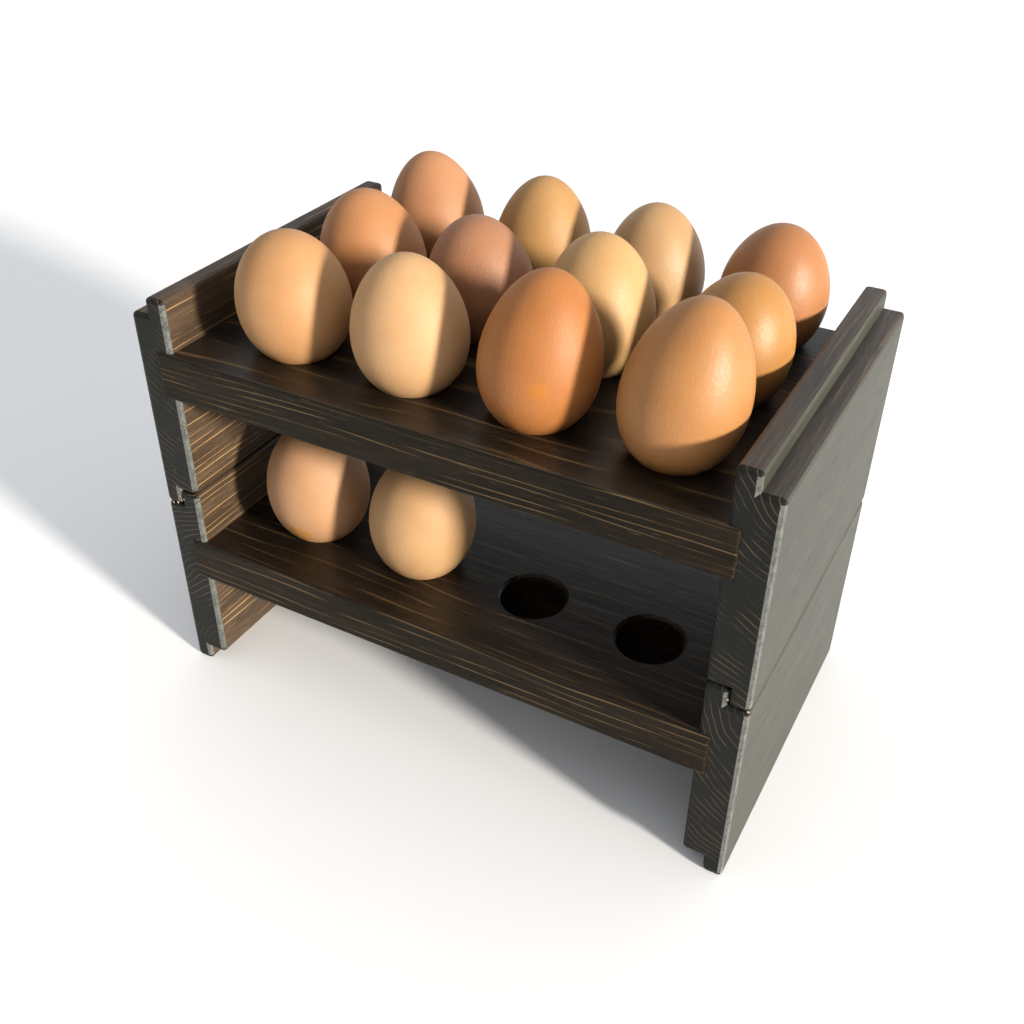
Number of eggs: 14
